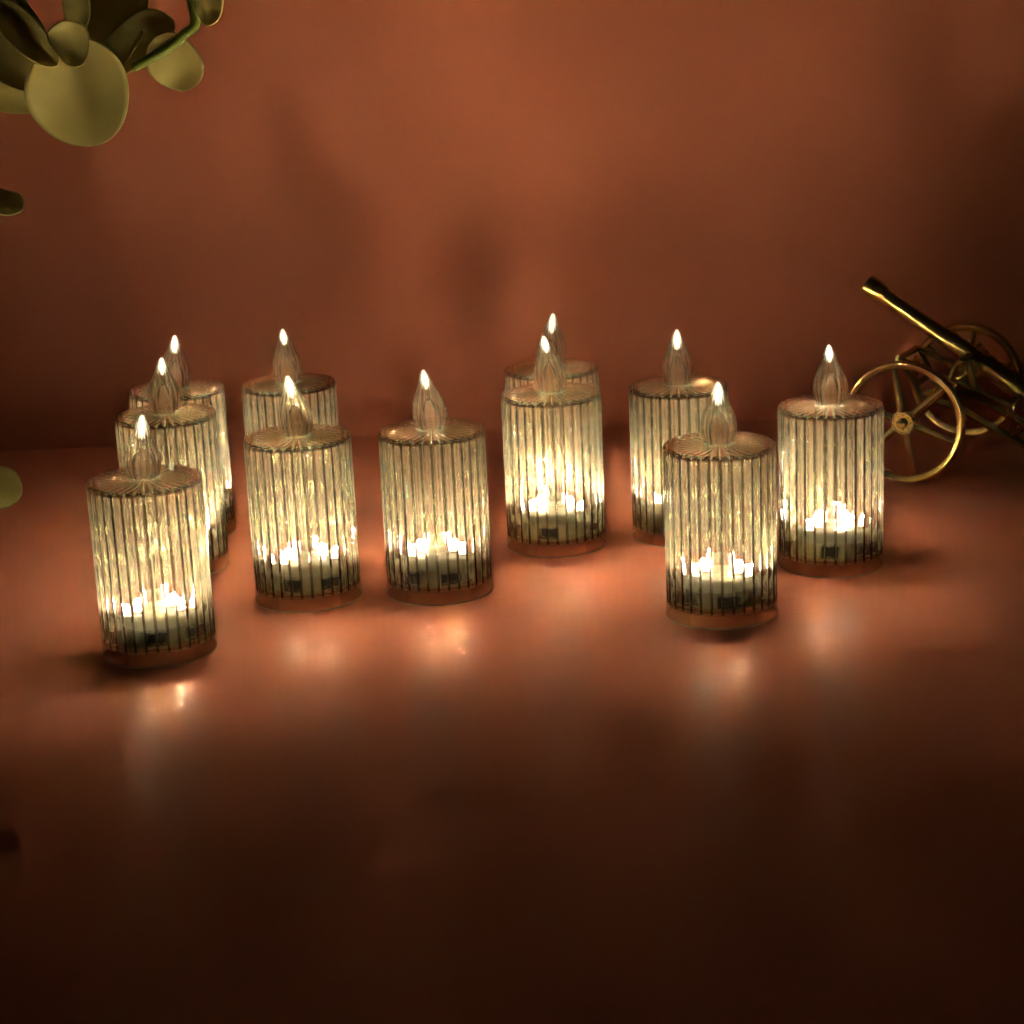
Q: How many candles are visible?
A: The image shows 11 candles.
